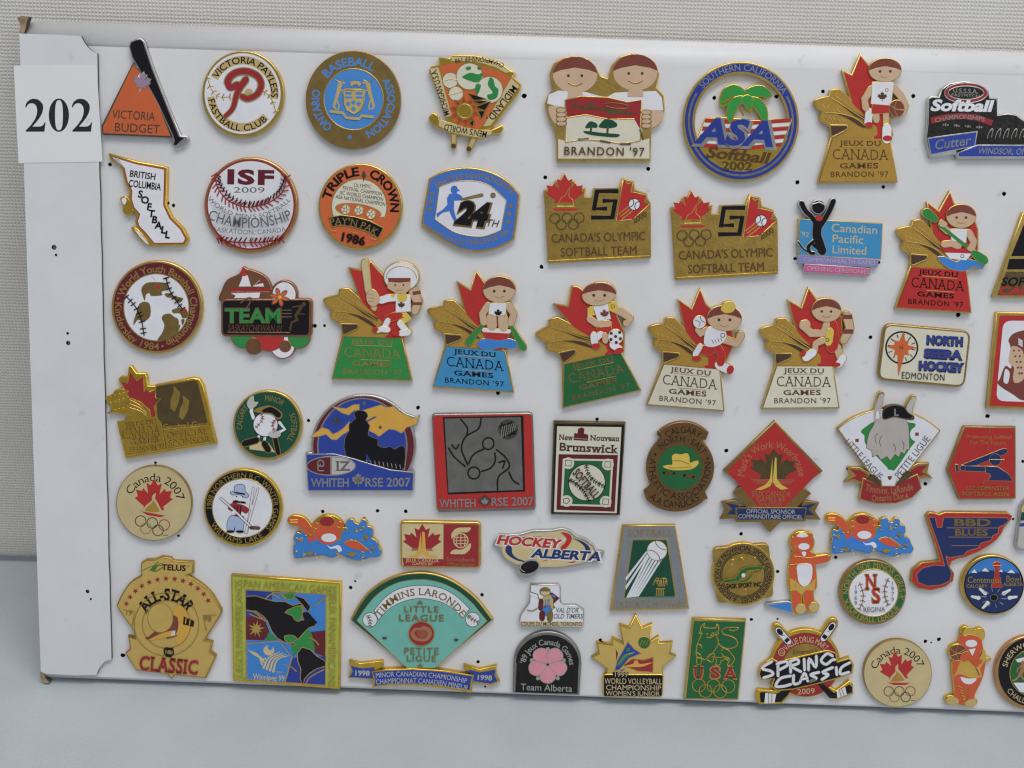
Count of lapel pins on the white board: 59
